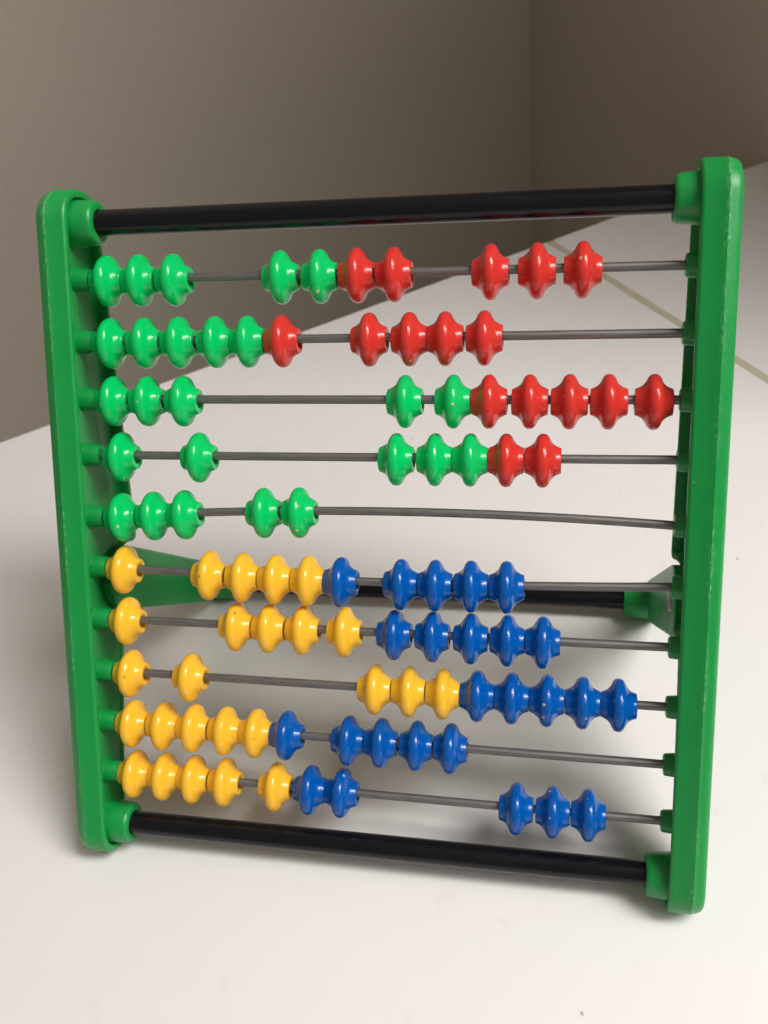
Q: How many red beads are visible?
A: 17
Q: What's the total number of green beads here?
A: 25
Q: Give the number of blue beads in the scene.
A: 25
